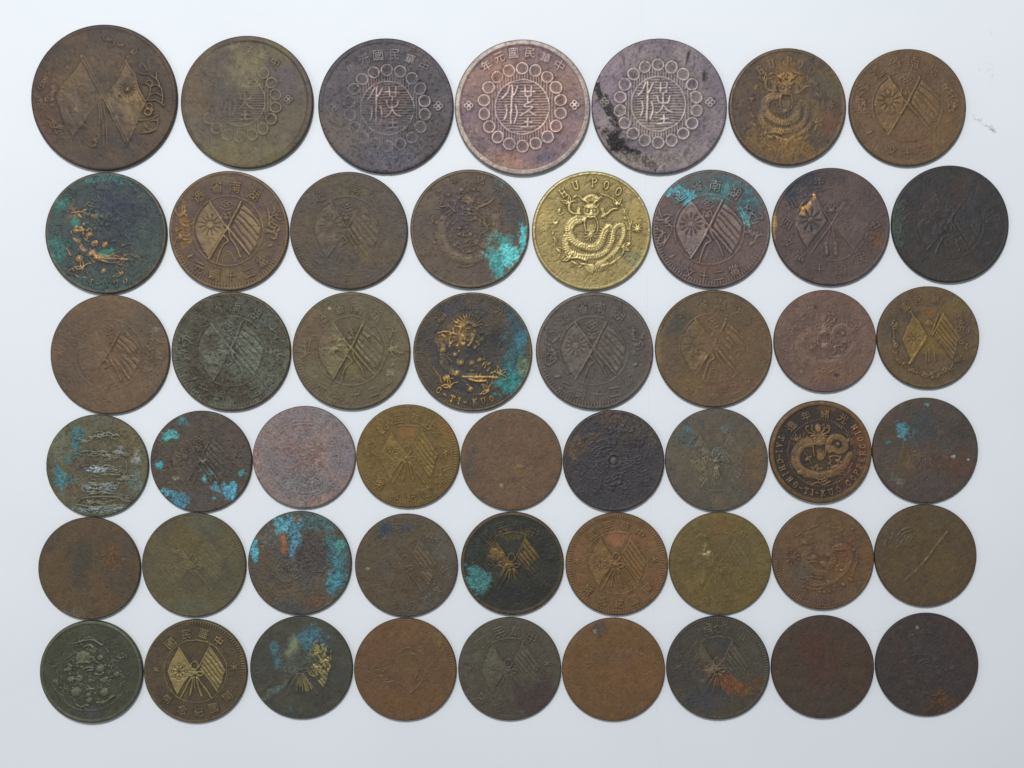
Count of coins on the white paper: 50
